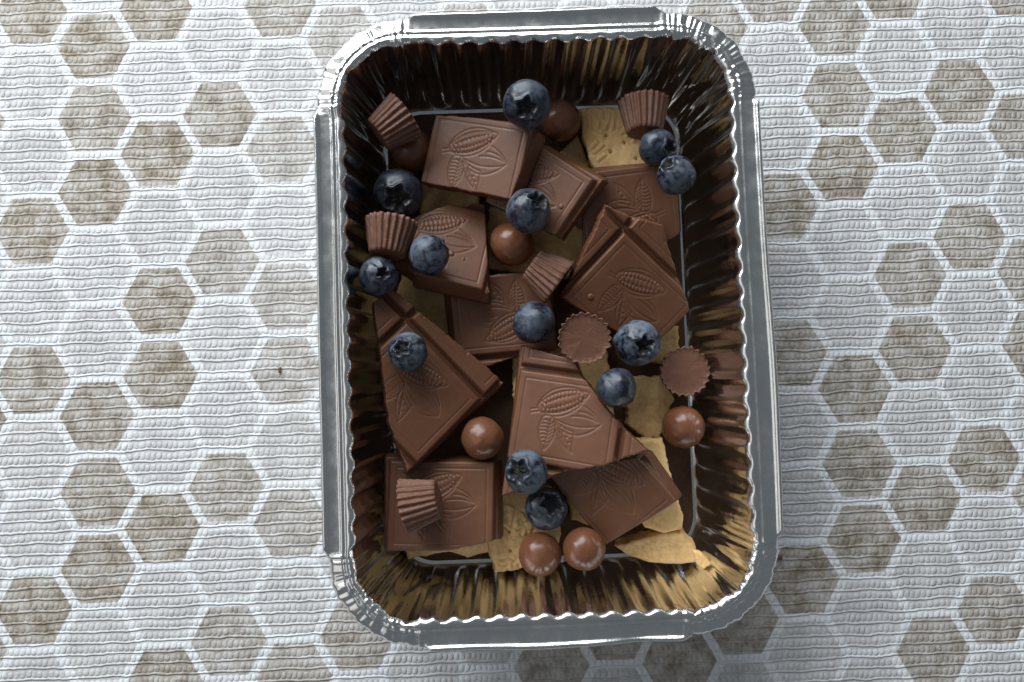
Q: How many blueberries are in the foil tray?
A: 13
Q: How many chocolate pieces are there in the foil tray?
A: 10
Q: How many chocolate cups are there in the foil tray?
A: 7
